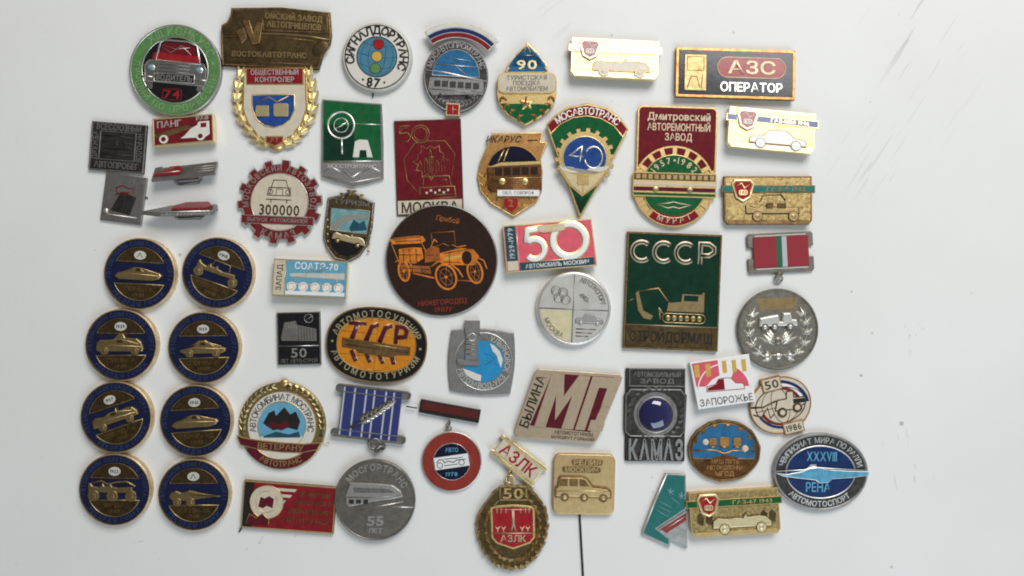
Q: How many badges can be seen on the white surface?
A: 53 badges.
